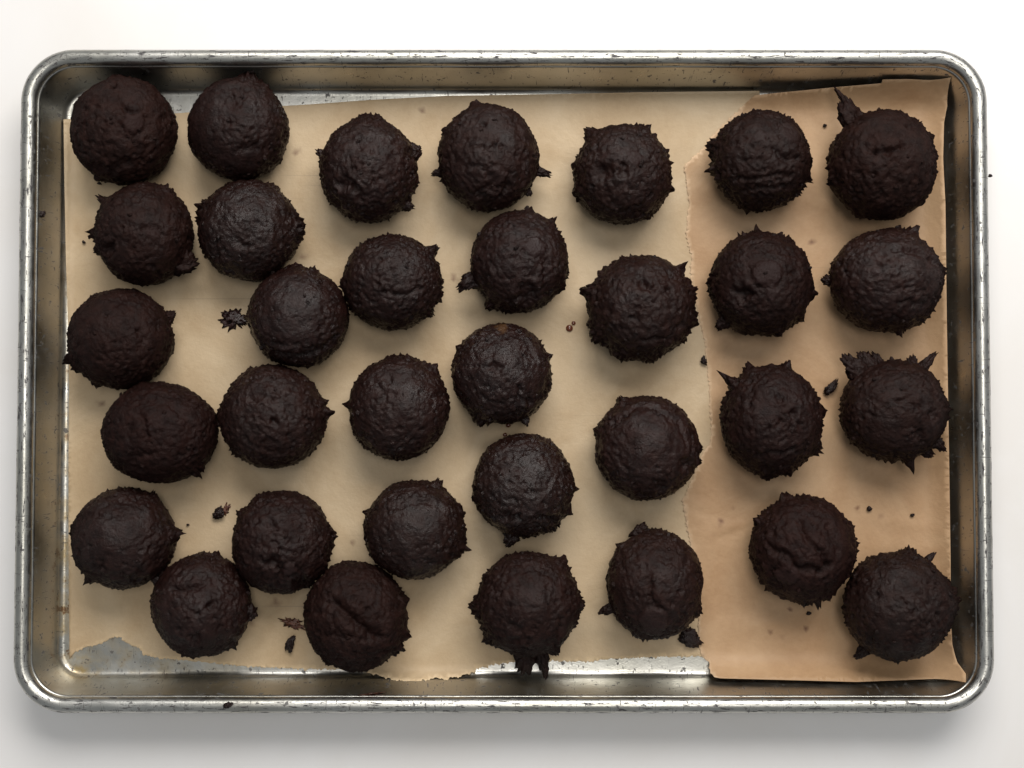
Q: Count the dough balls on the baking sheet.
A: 33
